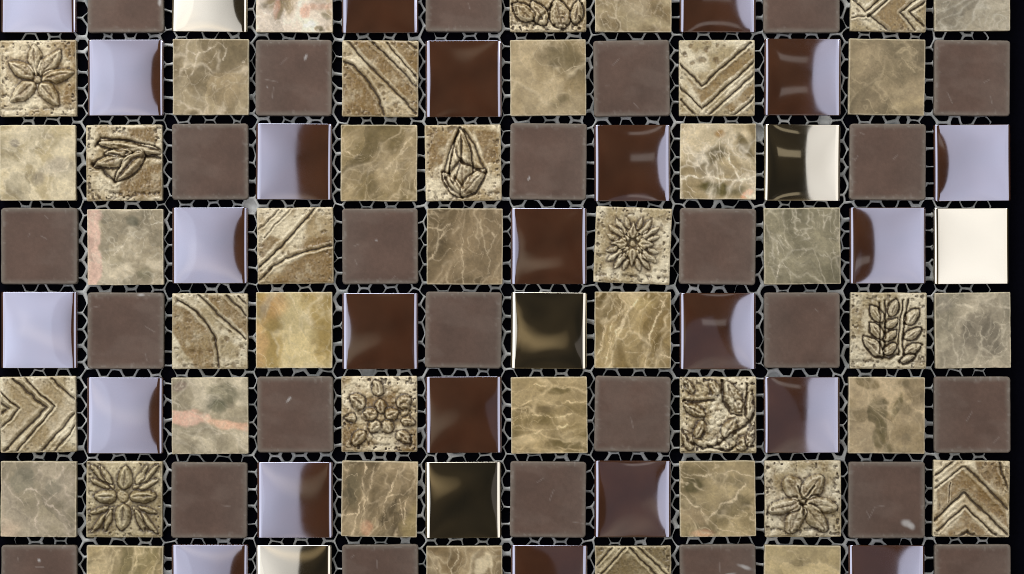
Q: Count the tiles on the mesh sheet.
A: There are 96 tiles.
